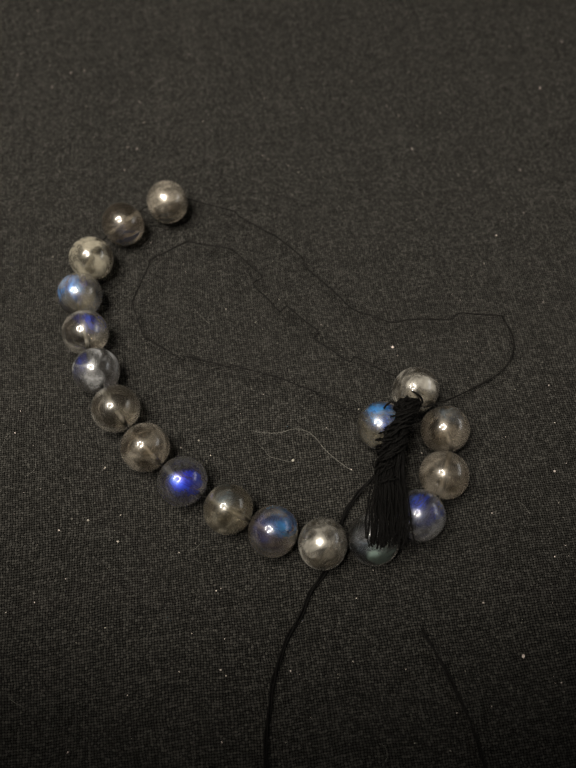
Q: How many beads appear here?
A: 18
